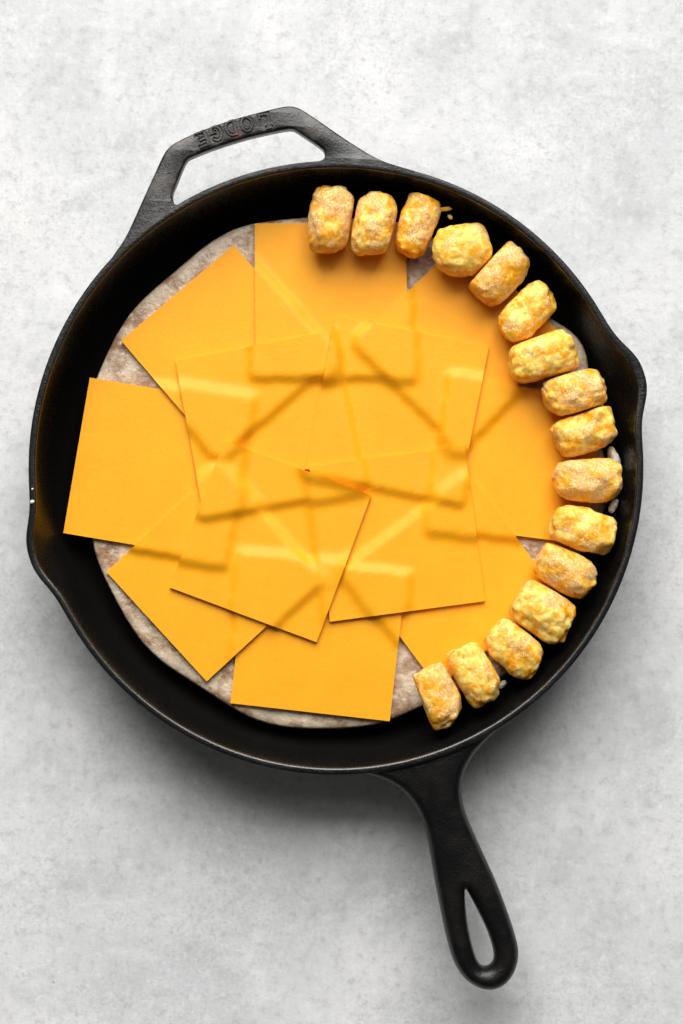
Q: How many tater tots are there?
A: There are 16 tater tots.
